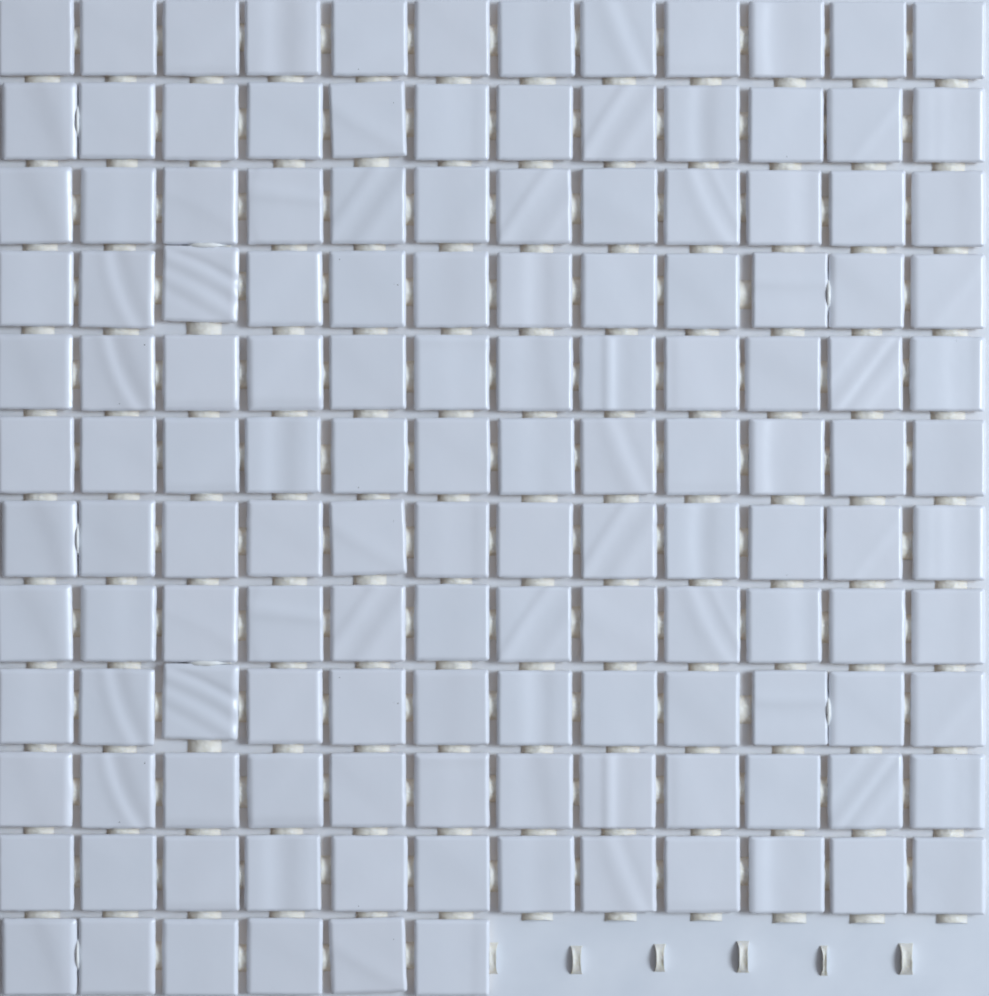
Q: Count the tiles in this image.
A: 138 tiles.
